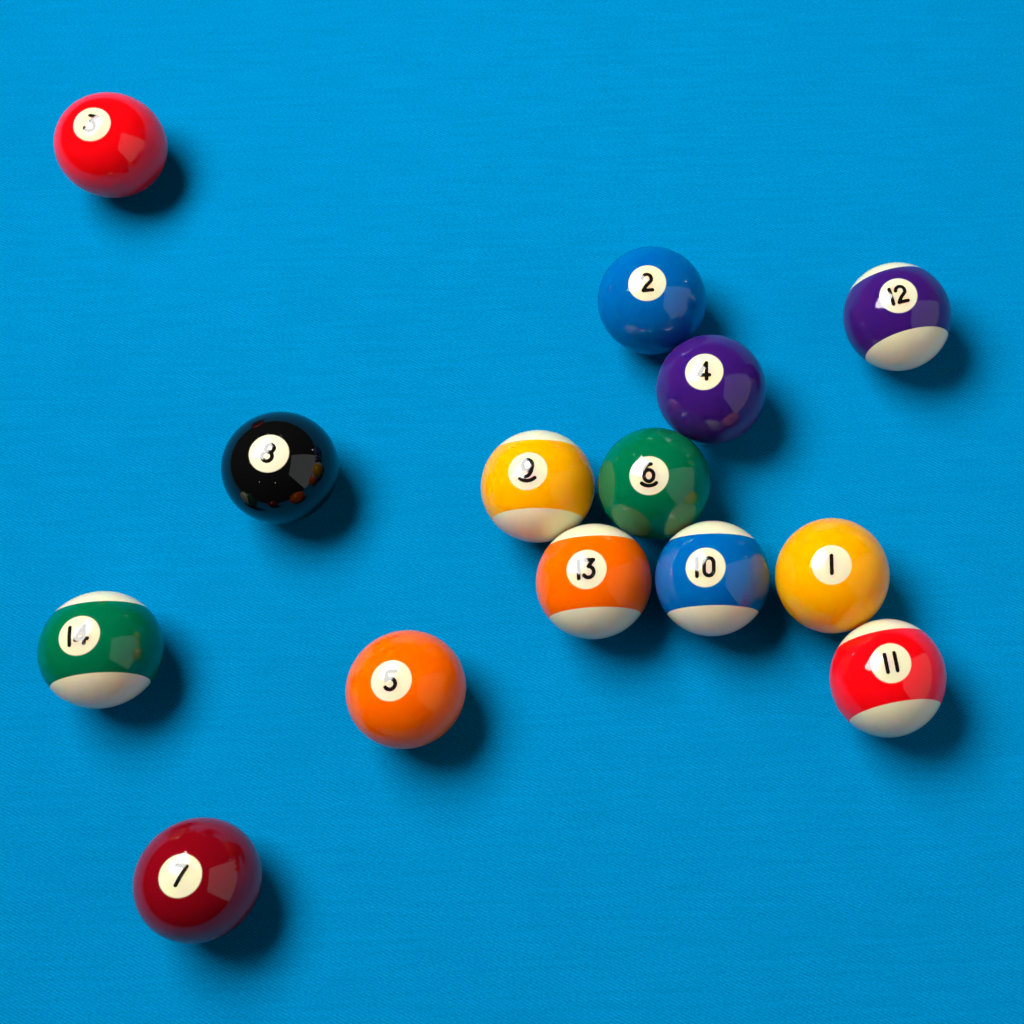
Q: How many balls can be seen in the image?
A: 14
